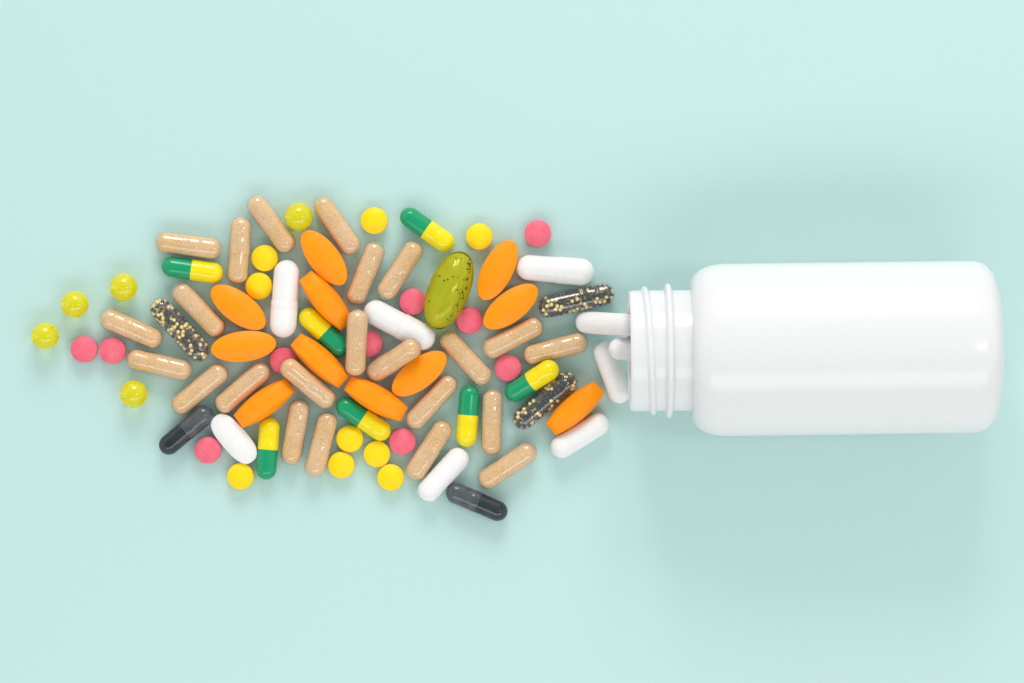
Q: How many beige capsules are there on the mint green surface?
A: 23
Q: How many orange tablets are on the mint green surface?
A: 11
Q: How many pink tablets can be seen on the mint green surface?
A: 10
